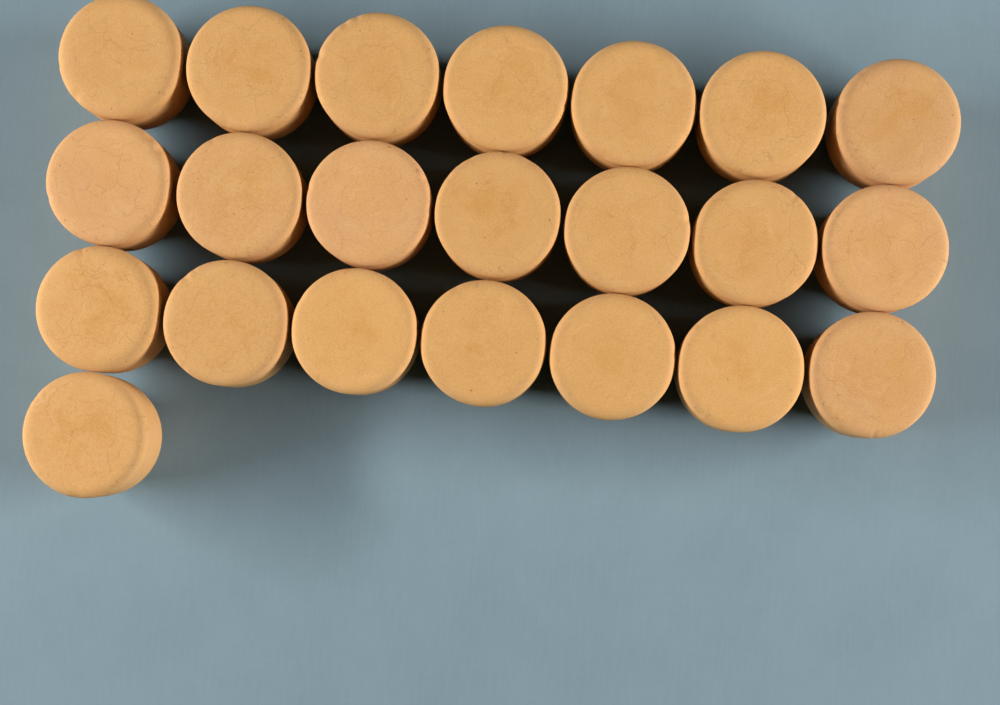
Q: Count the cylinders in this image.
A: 22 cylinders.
